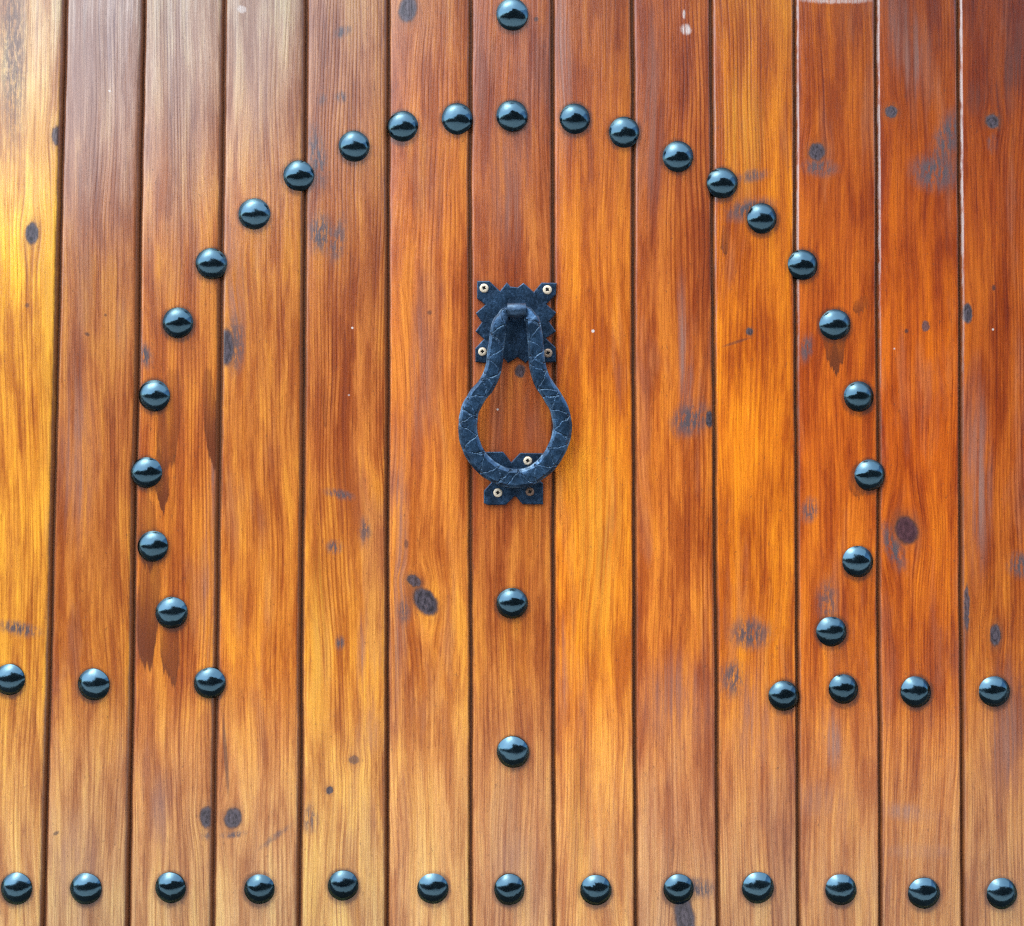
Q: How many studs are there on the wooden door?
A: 46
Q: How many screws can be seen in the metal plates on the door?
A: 7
